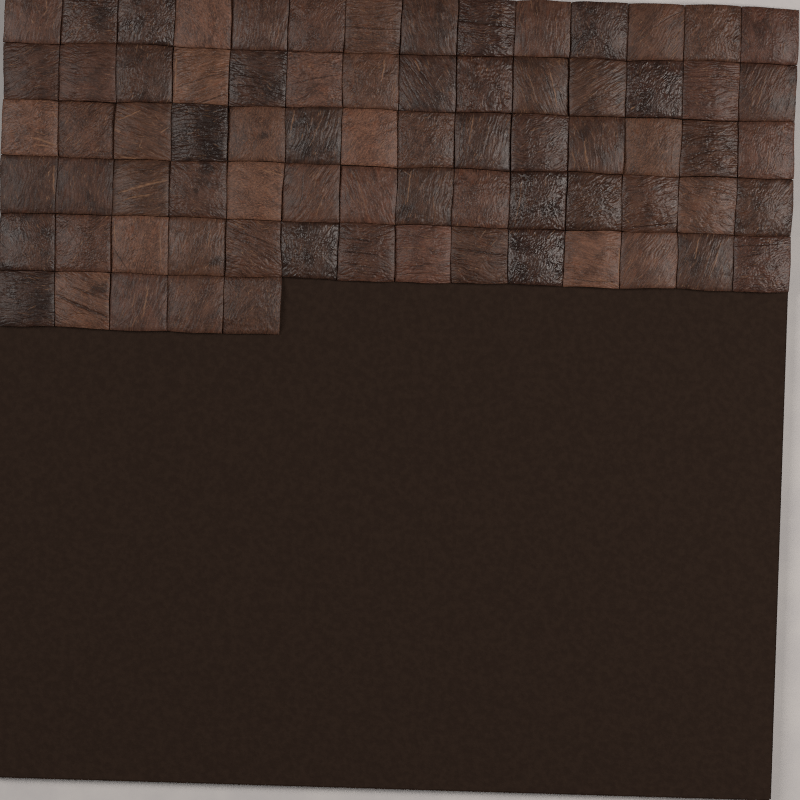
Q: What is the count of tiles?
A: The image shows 75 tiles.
